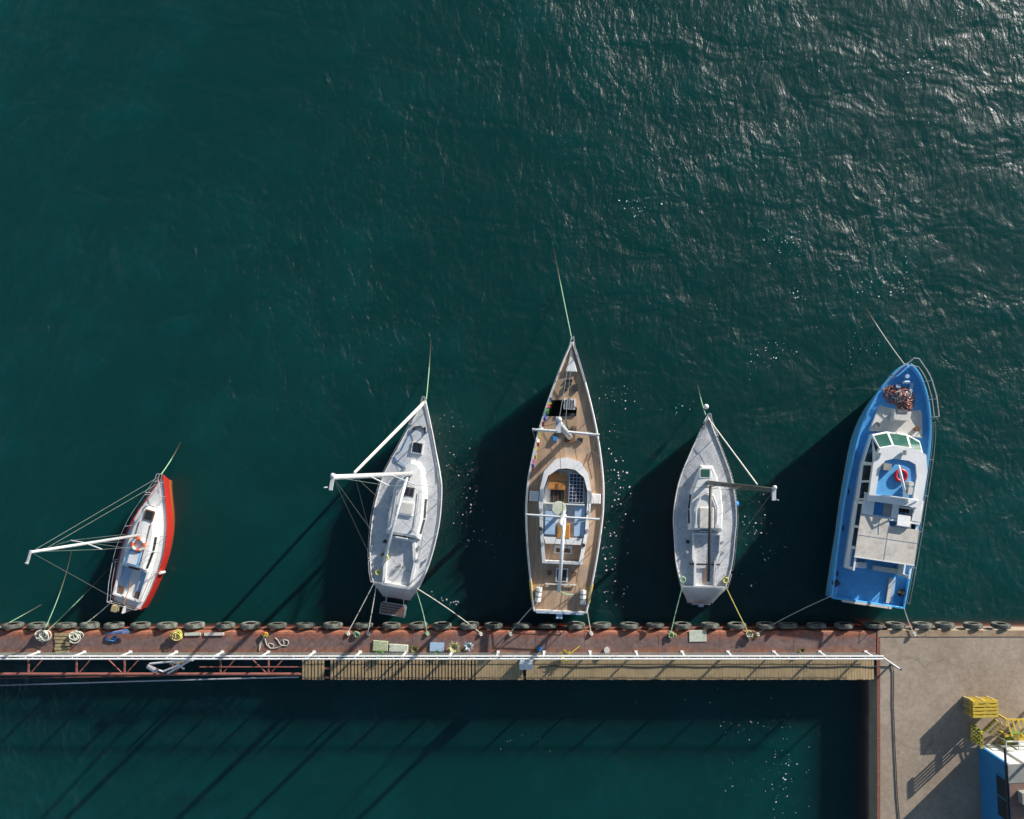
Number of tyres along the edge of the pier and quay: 38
